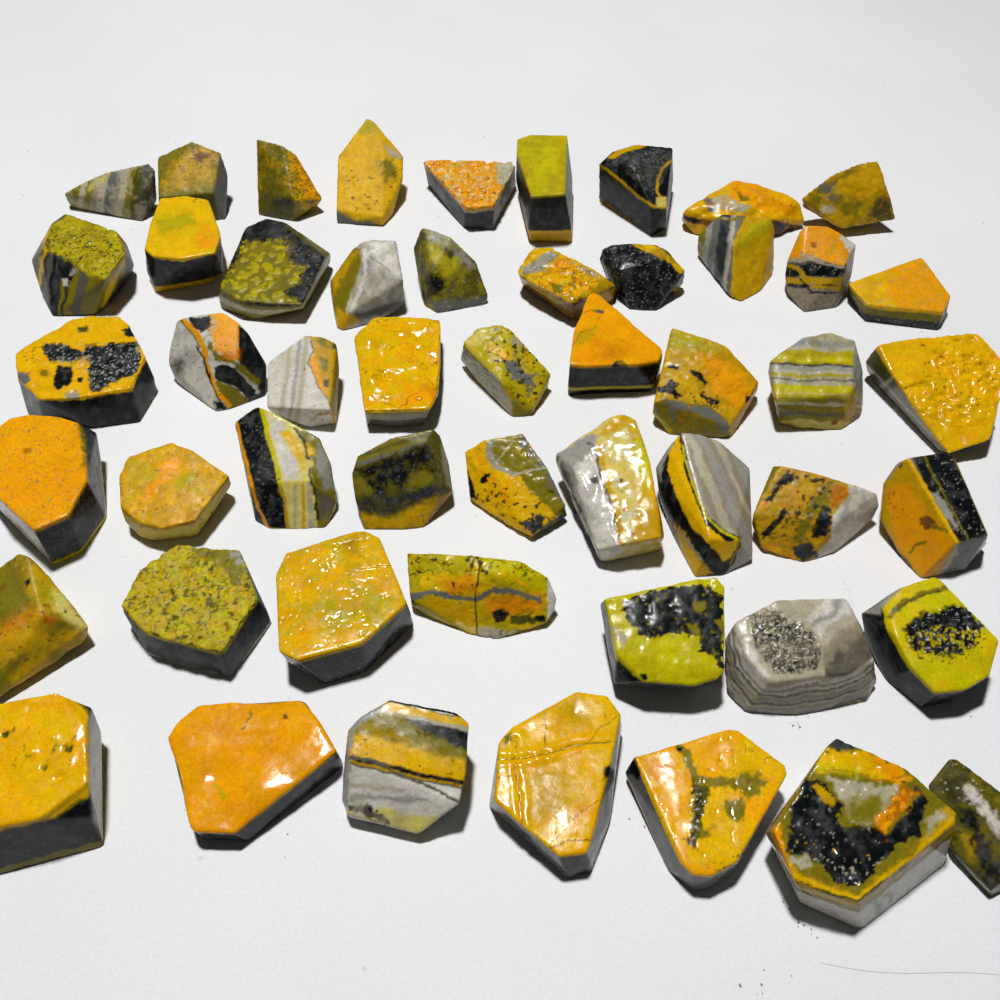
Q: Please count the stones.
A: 51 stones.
